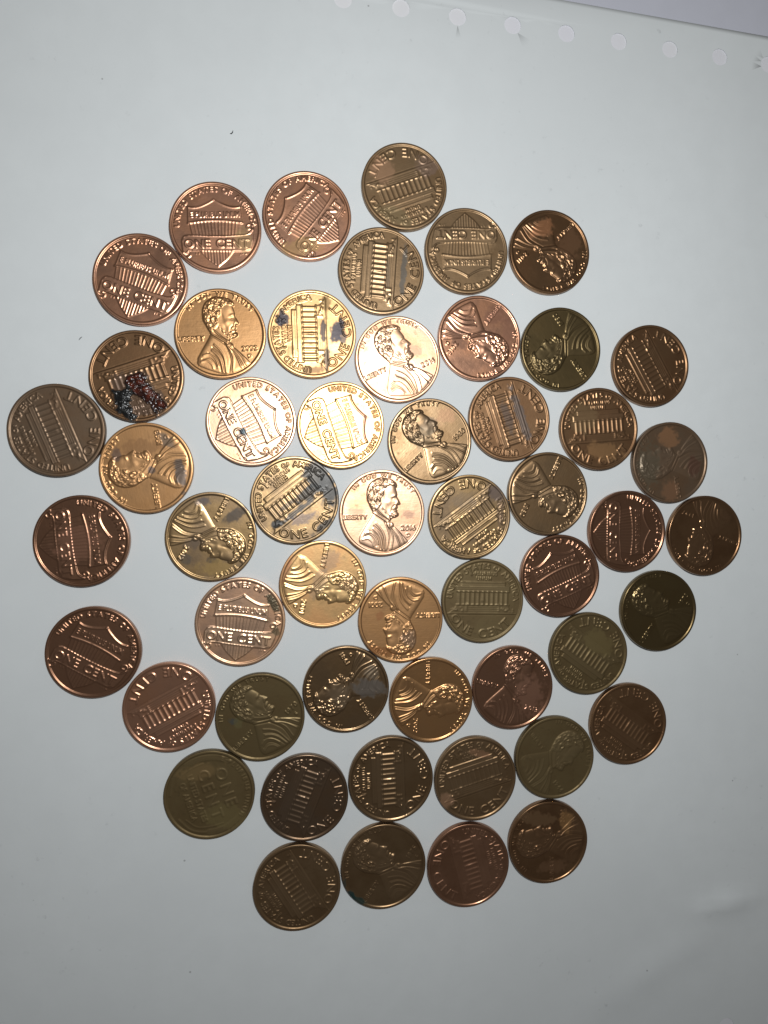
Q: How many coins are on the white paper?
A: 53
